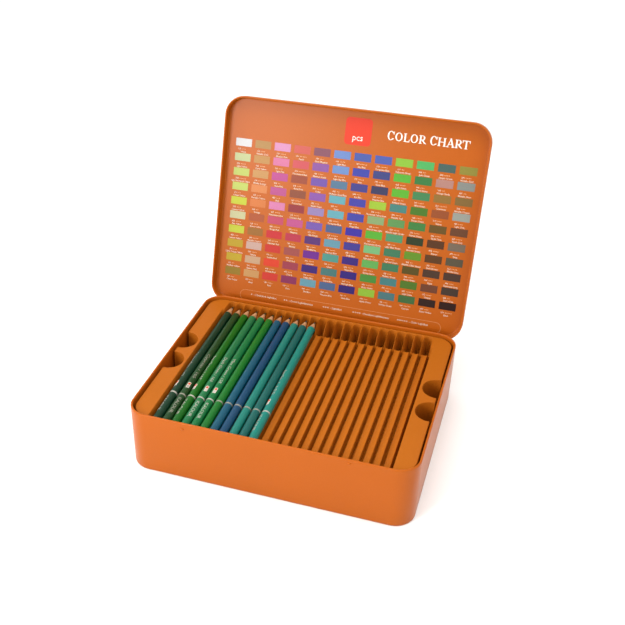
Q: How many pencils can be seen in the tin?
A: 11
